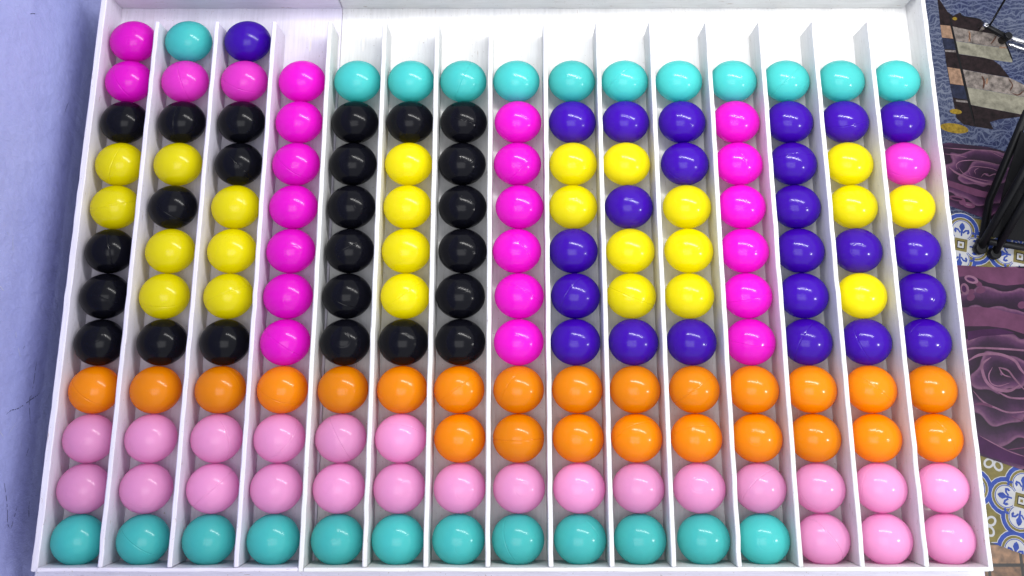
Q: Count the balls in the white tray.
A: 168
